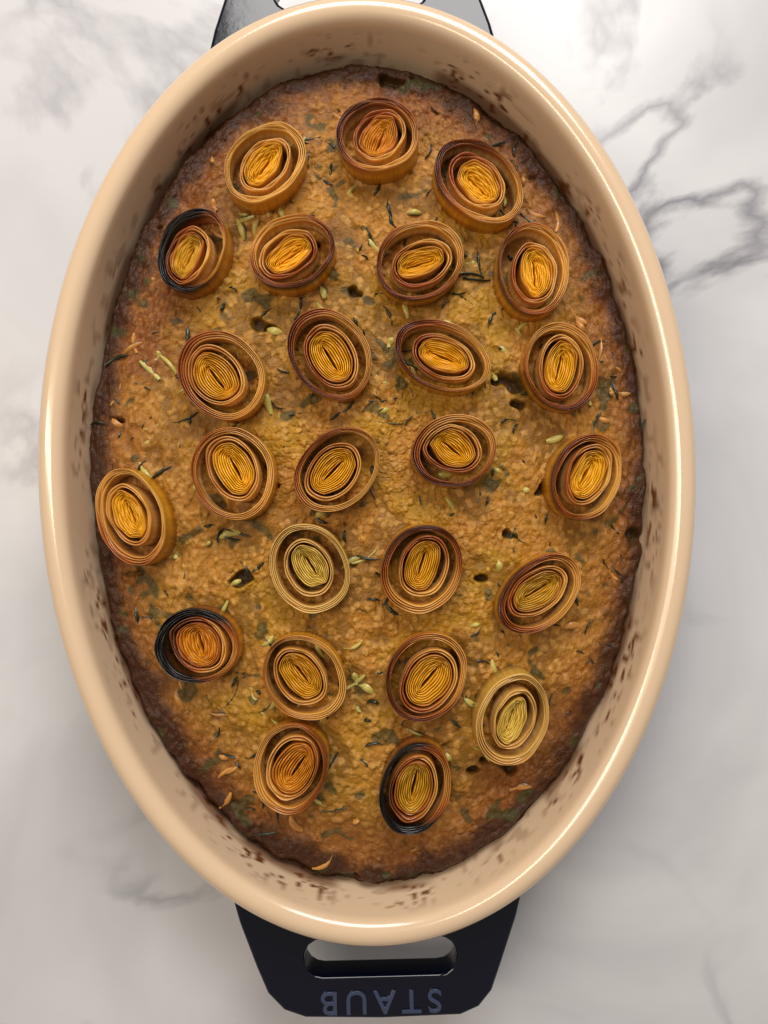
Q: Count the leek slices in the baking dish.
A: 25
